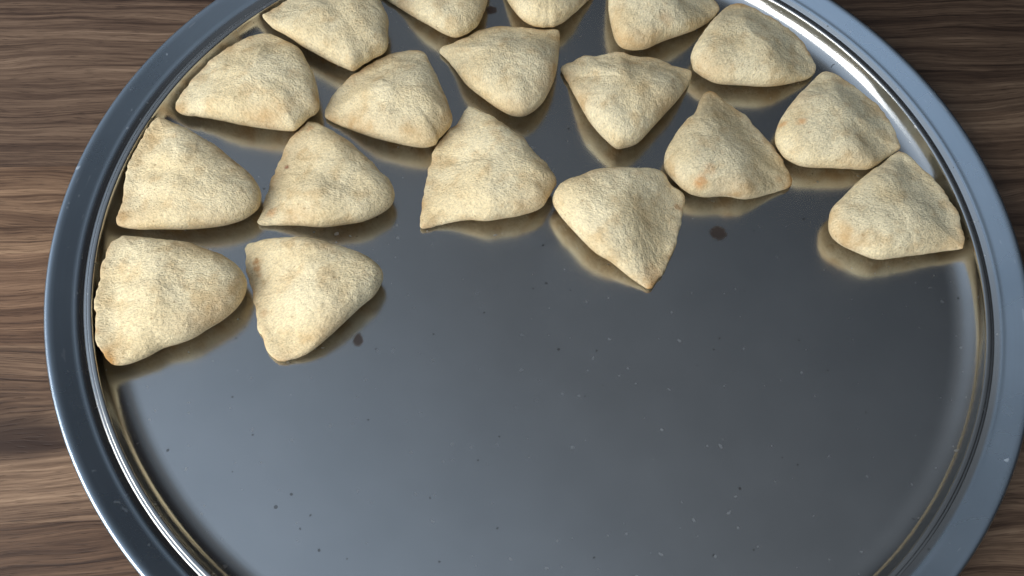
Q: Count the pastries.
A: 18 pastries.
